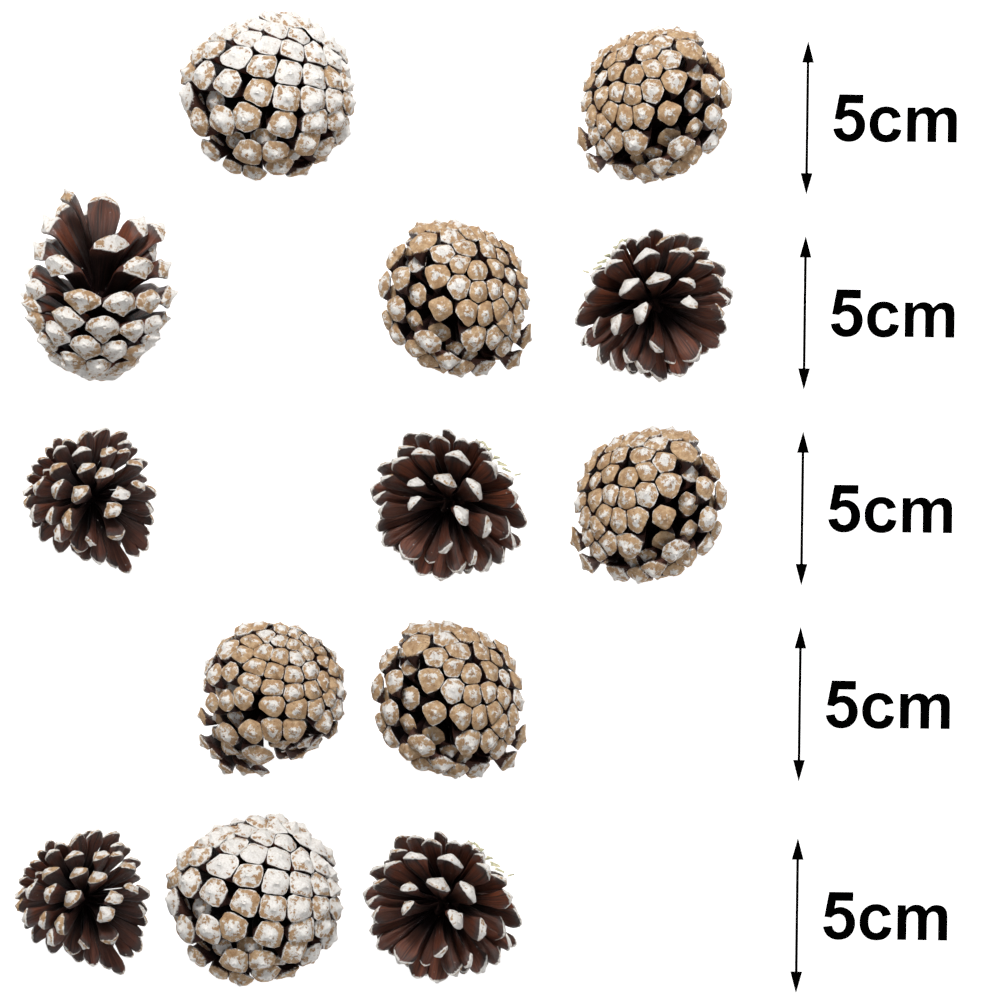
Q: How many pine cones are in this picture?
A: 13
